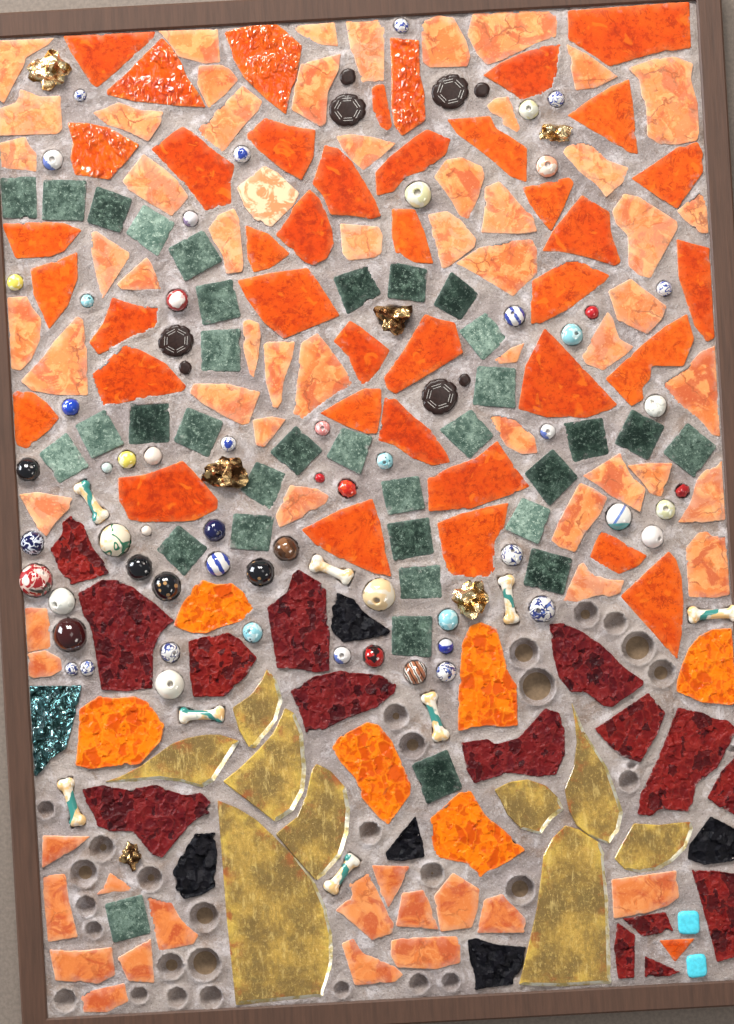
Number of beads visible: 58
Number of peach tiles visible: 66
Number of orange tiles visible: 47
